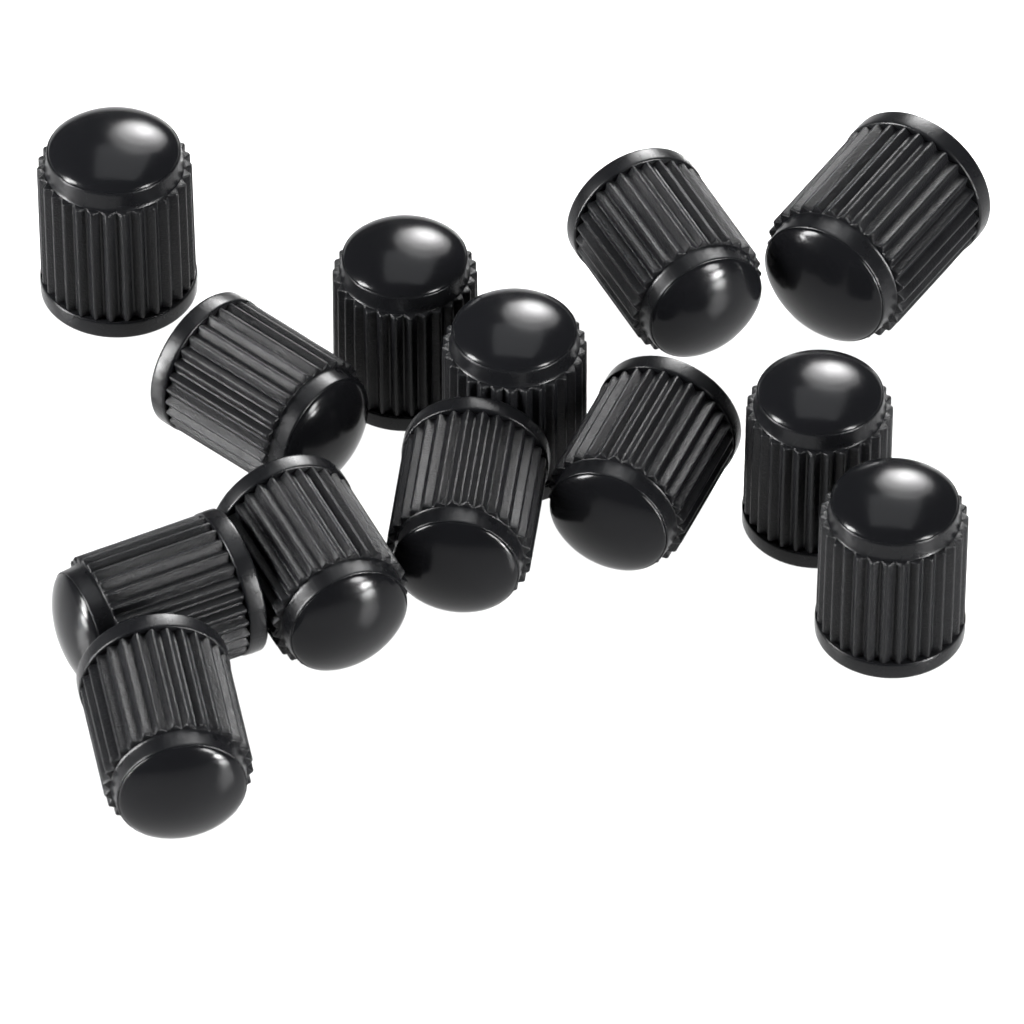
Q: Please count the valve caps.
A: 13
